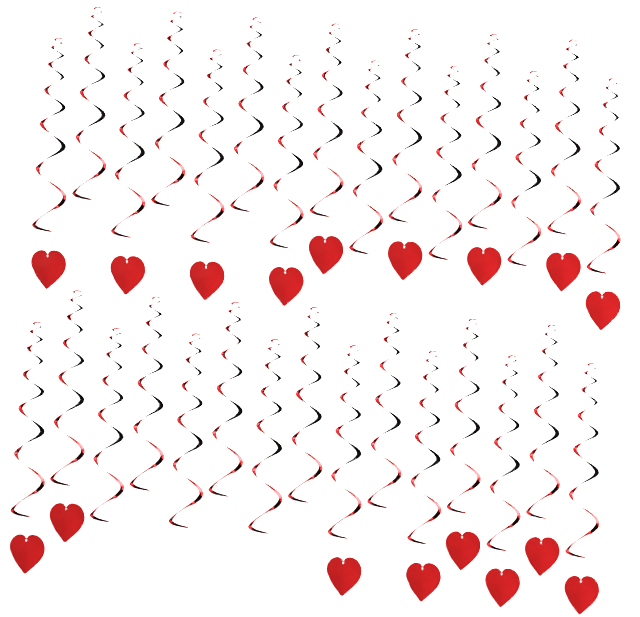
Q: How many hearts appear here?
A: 17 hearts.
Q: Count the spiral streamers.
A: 30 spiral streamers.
